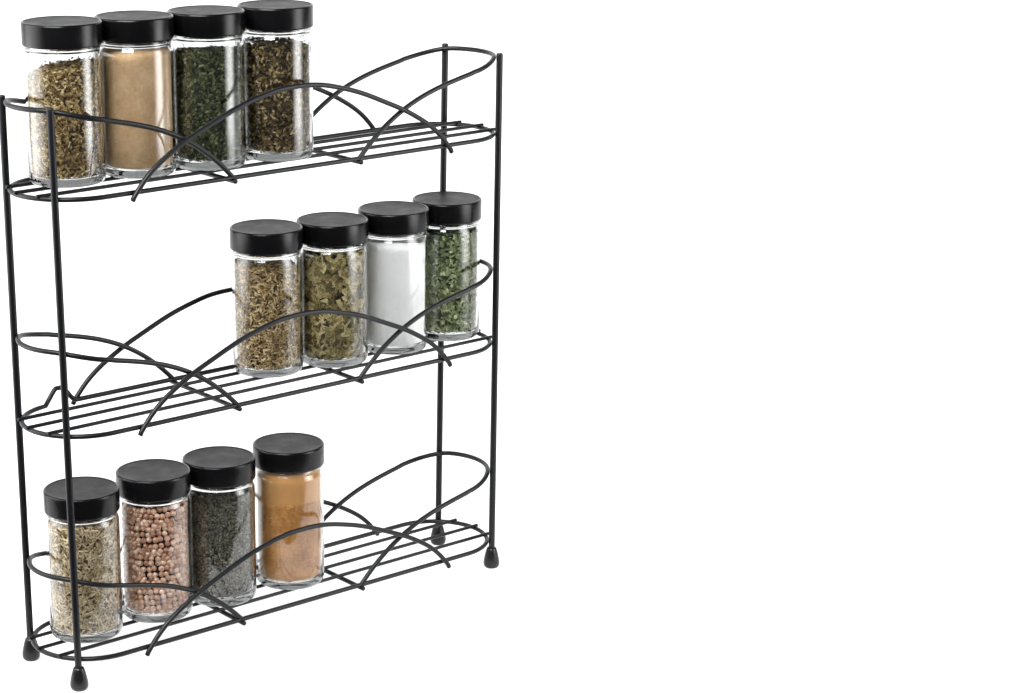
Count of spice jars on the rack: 12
